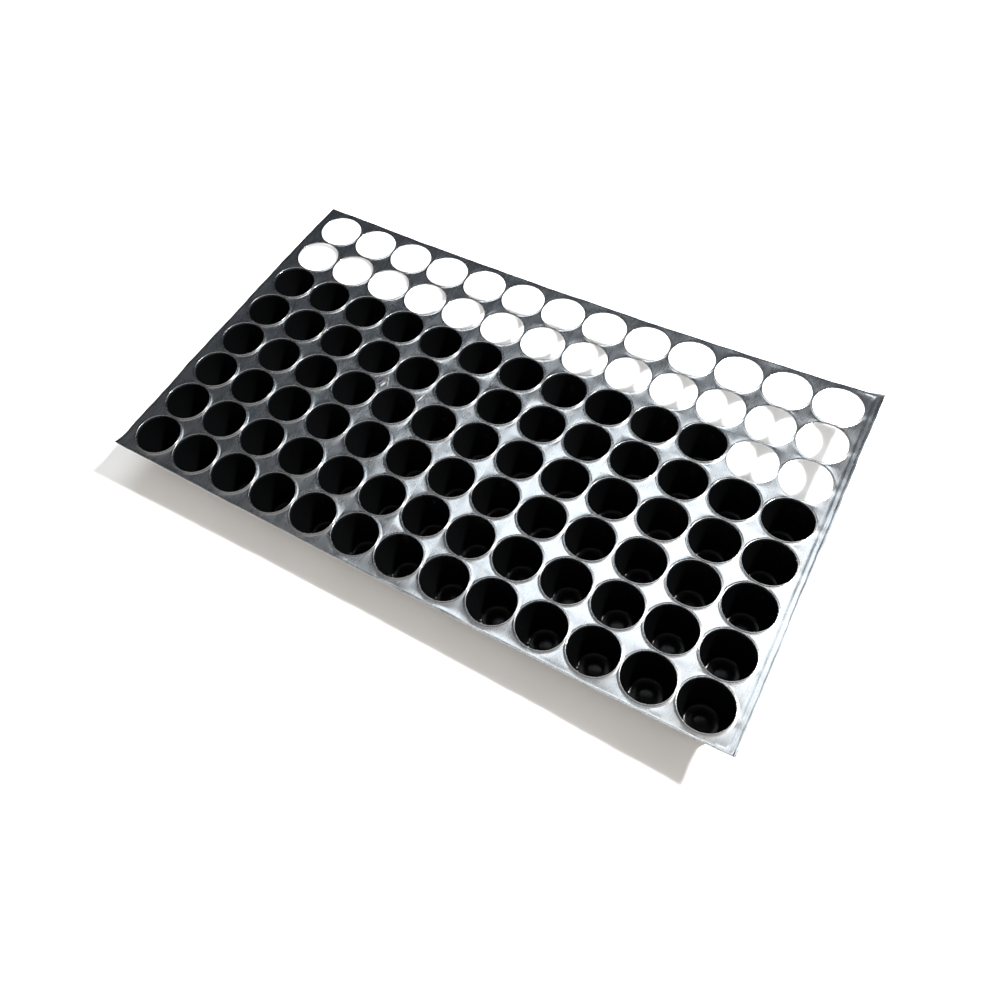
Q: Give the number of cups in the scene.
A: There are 76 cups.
